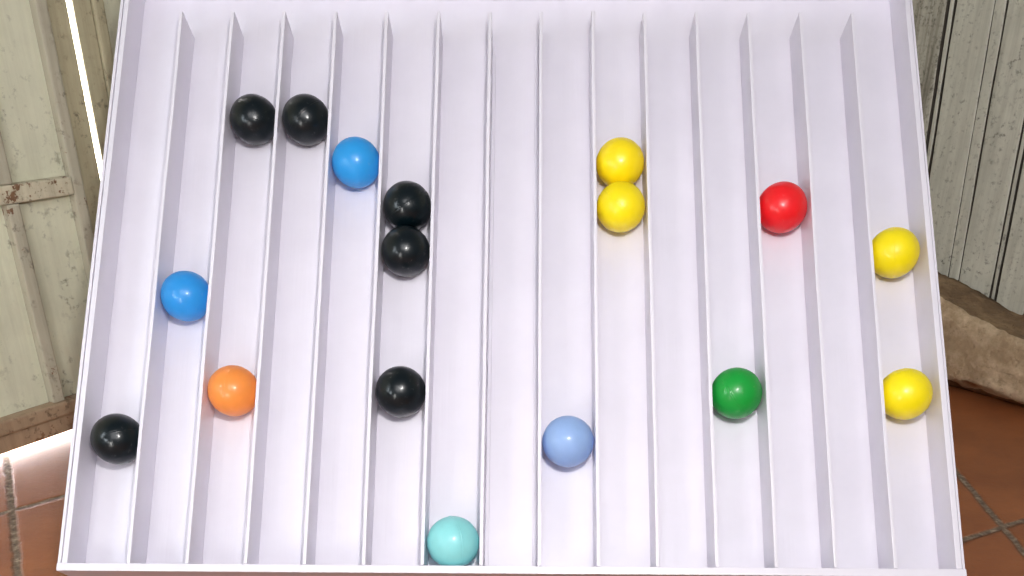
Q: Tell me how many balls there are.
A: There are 17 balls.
